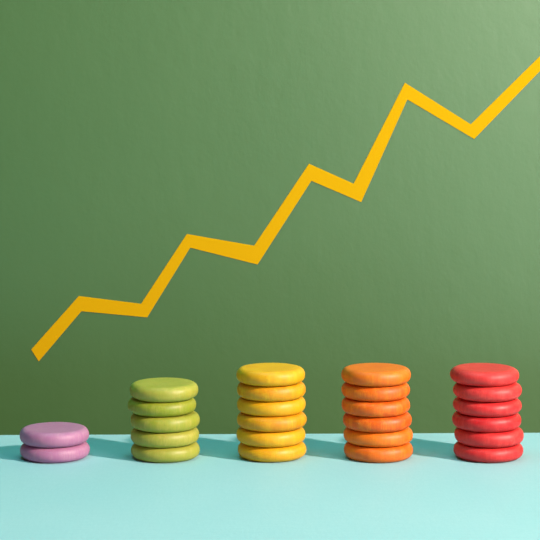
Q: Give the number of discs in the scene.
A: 25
